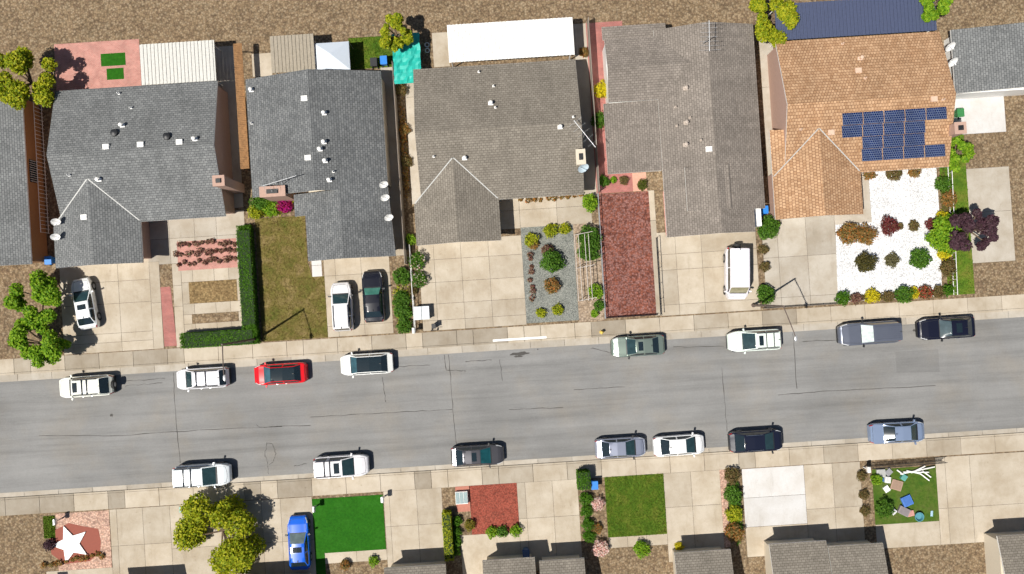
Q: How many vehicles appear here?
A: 20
